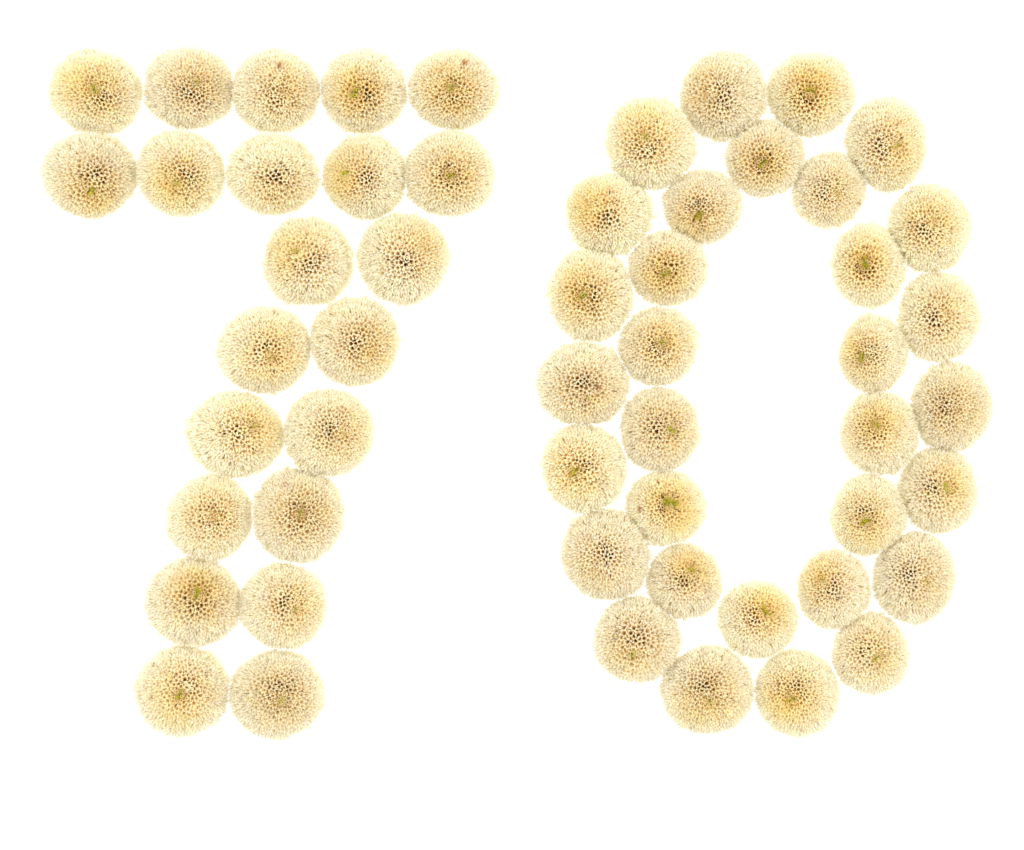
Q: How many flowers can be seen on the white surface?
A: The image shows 54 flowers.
